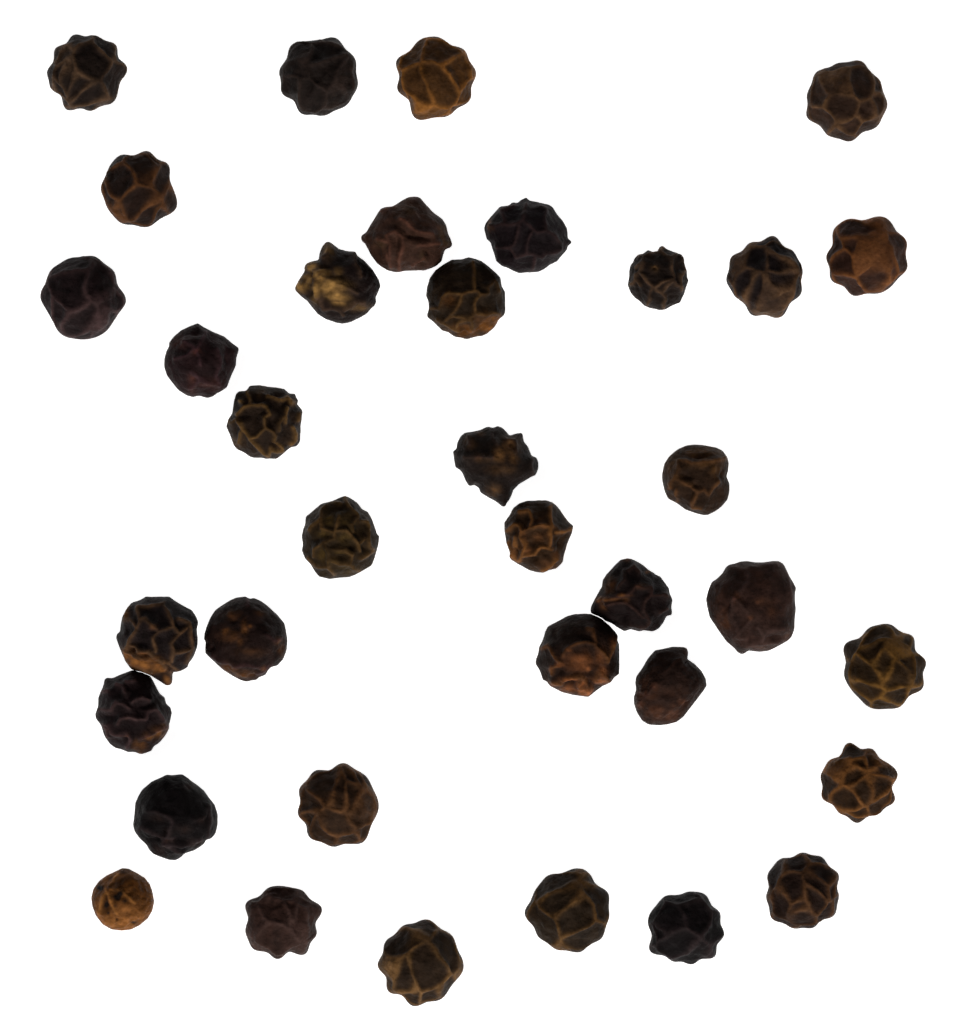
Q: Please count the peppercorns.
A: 36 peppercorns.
